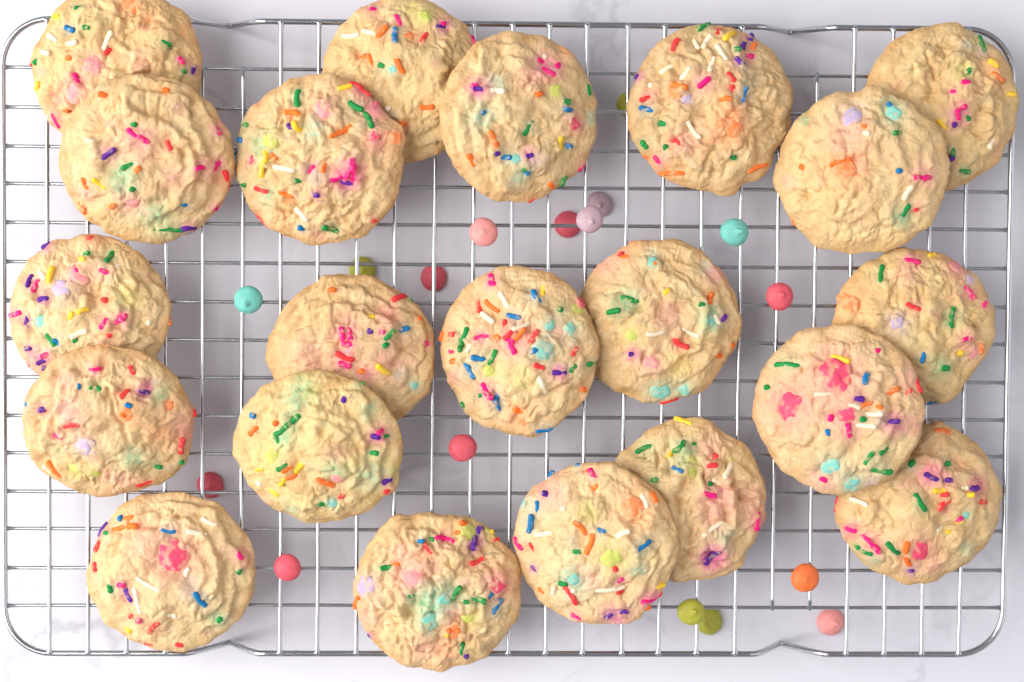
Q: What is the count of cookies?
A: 21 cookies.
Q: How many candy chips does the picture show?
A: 17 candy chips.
